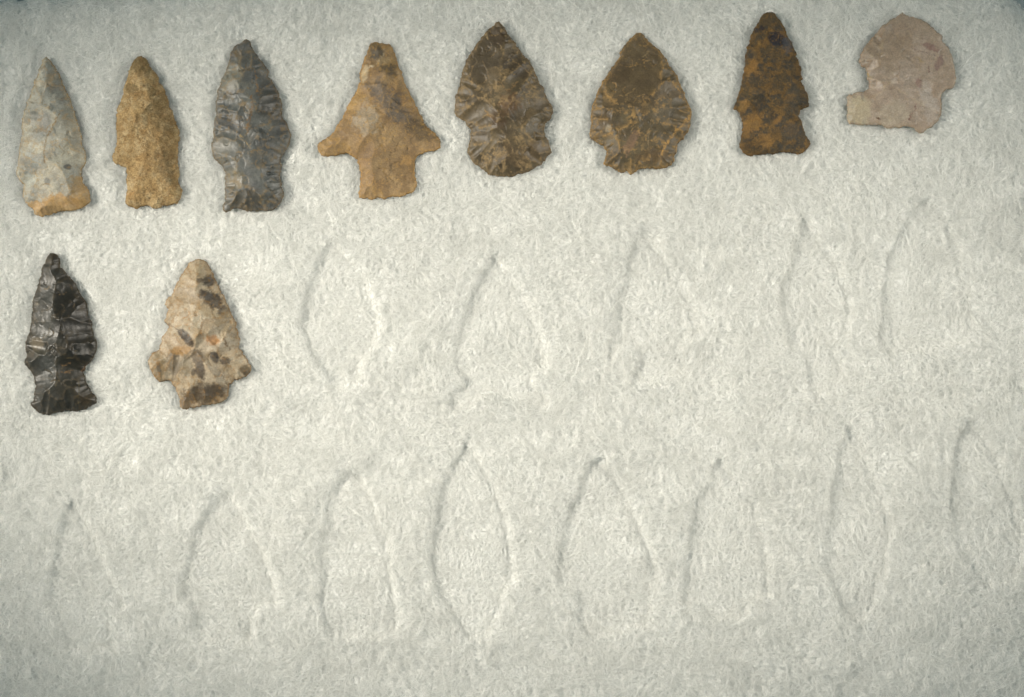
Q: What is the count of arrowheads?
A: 10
